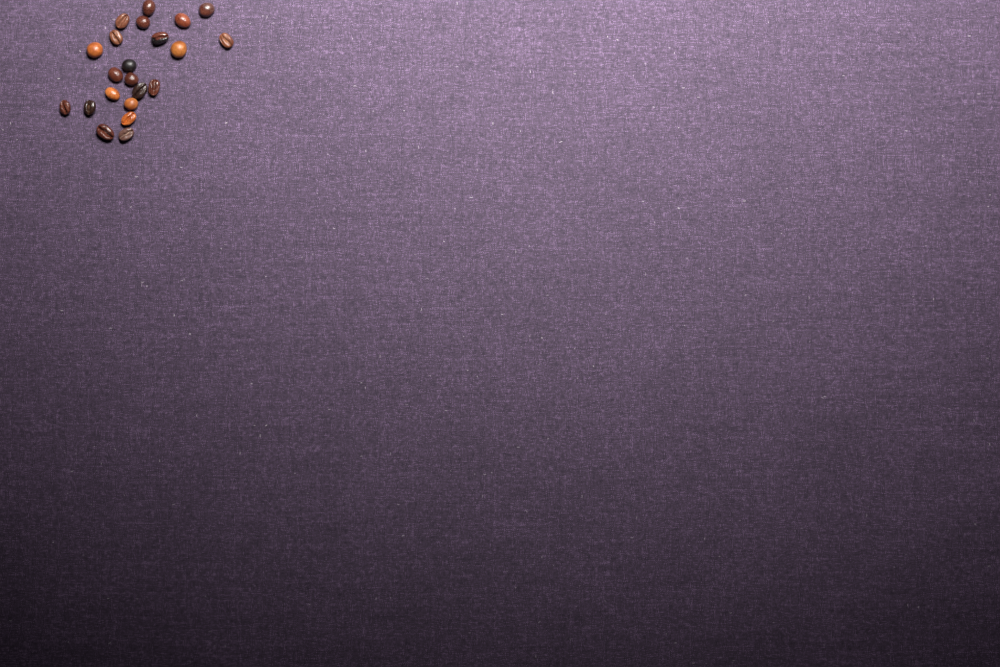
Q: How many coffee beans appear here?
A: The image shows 22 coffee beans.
